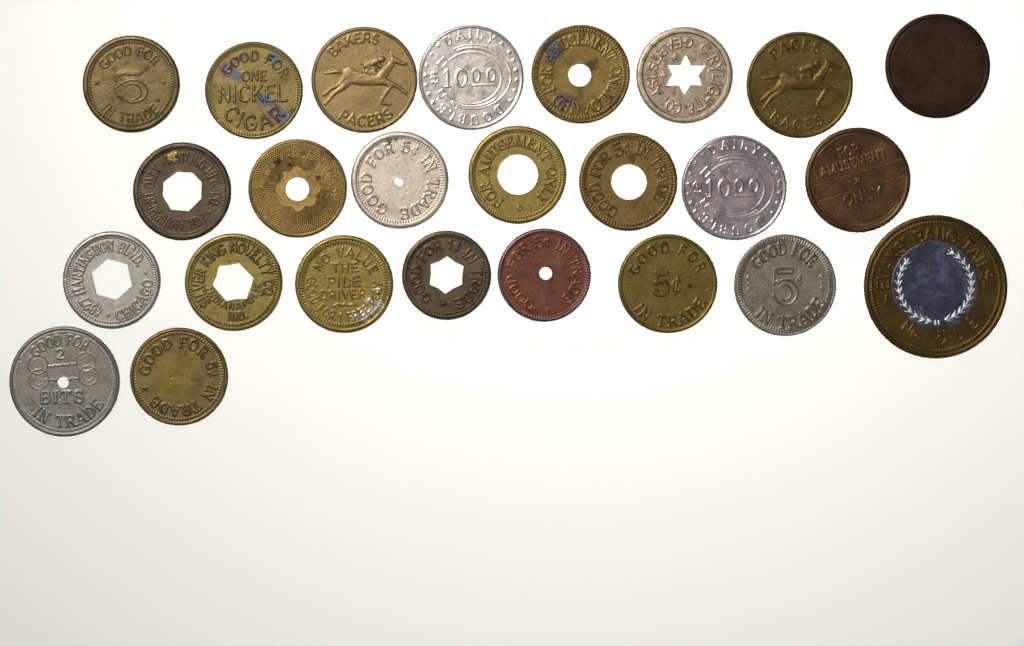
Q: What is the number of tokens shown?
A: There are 25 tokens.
